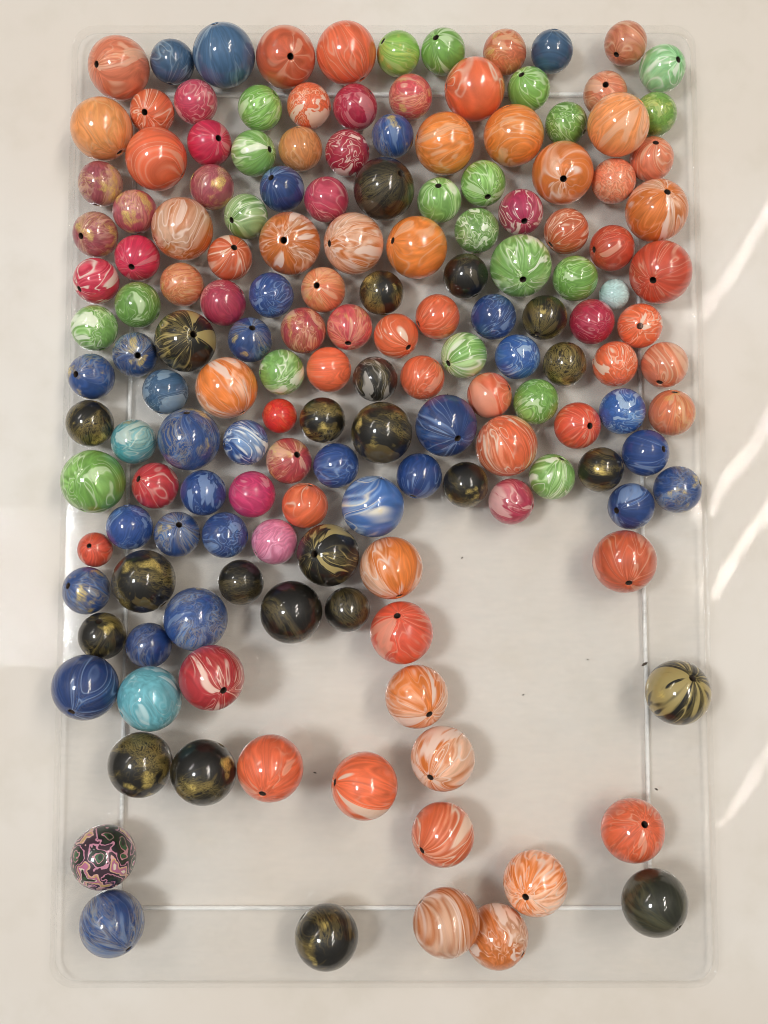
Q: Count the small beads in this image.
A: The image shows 105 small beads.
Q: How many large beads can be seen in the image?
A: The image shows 53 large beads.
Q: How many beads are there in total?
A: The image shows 158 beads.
